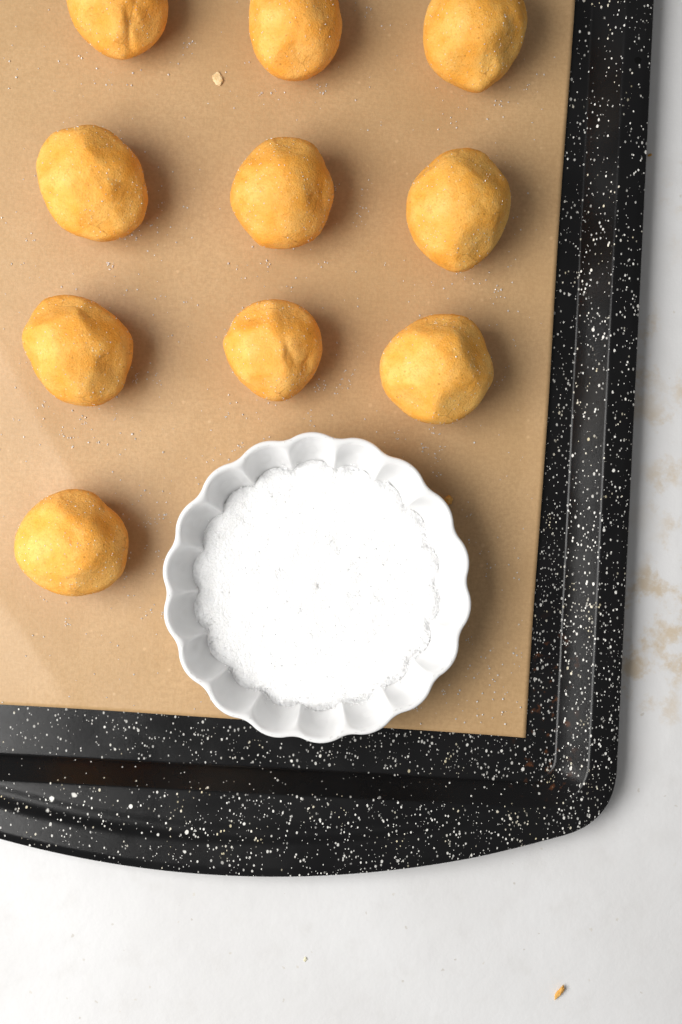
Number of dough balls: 10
